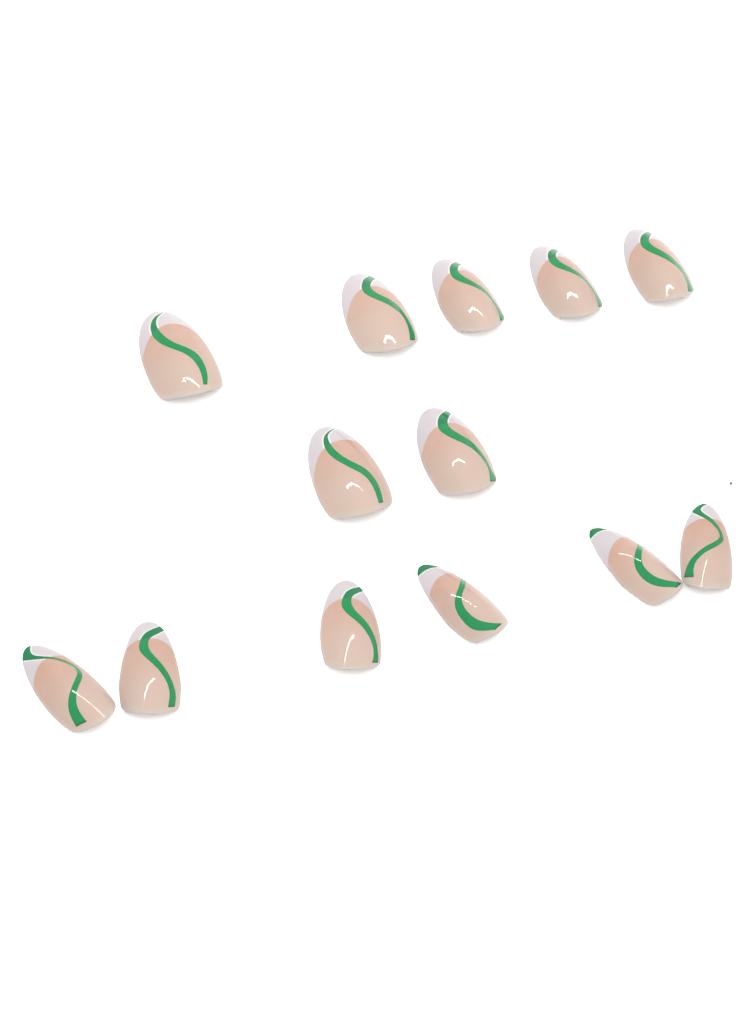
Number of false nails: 13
